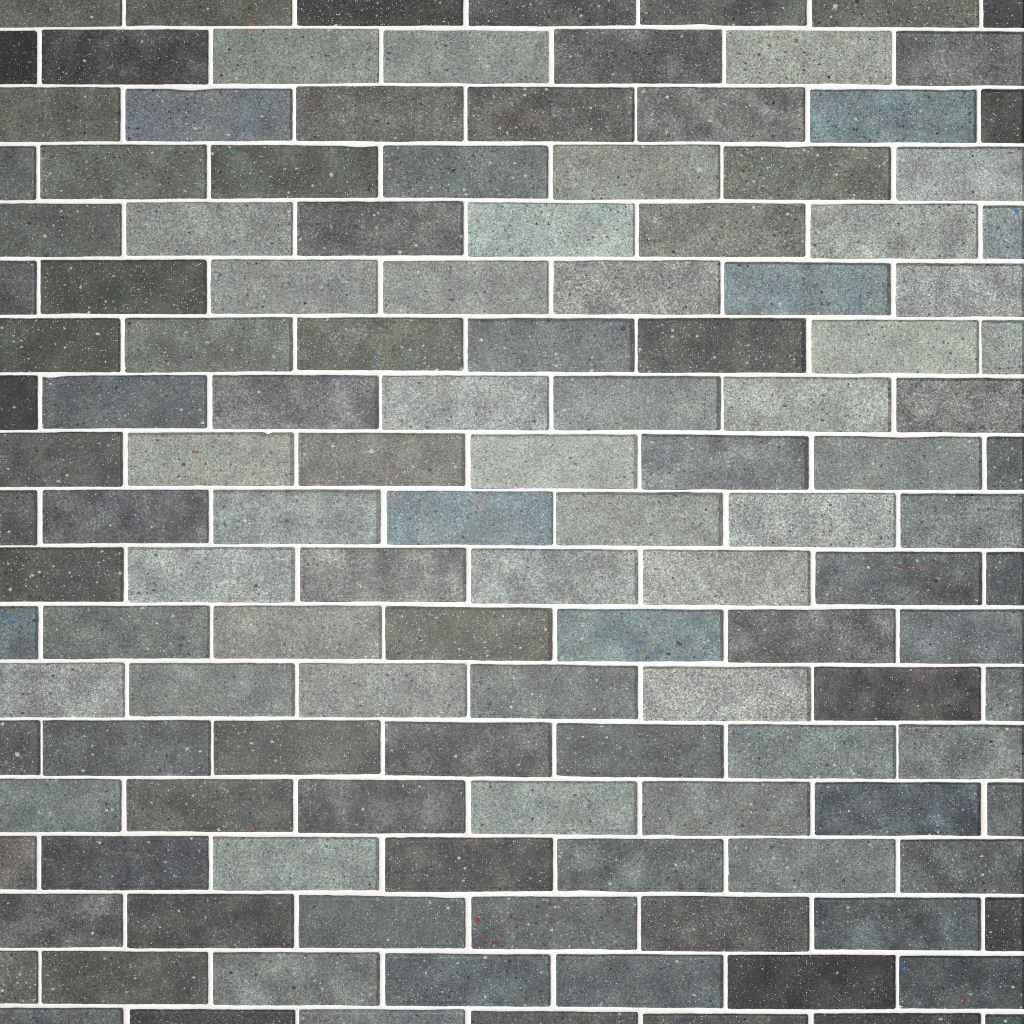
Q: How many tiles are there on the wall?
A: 133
